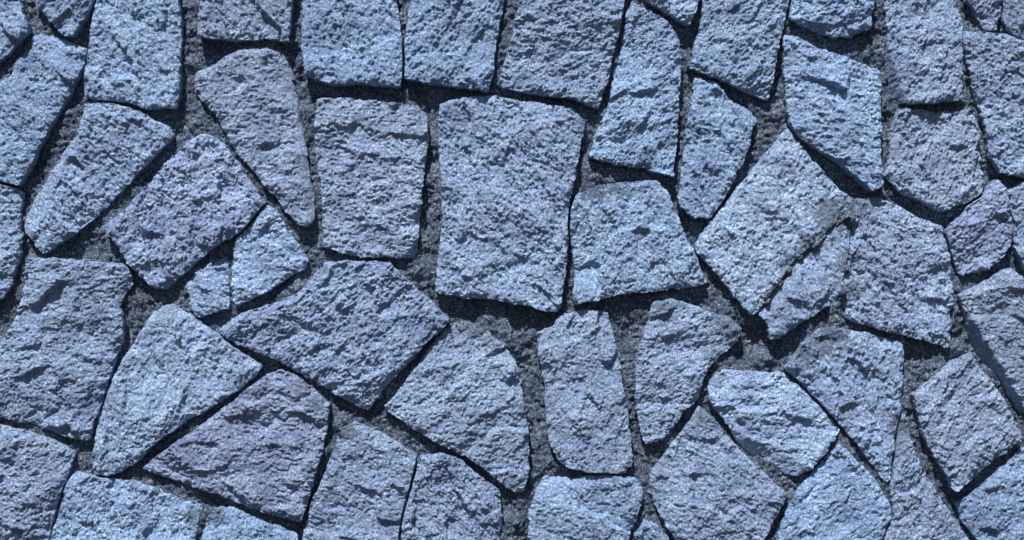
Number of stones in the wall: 55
